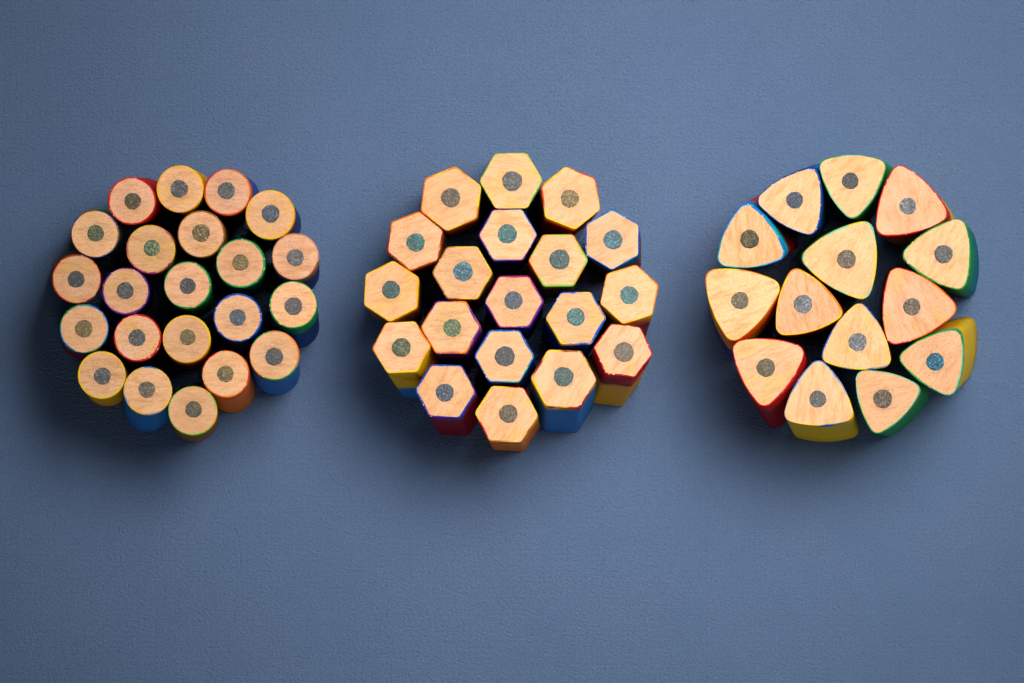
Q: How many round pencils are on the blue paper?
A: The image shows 22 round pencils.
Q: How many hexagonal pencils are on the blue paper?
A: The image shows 19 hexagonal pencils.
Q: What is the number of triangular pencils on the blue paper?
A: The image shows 14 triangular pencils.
